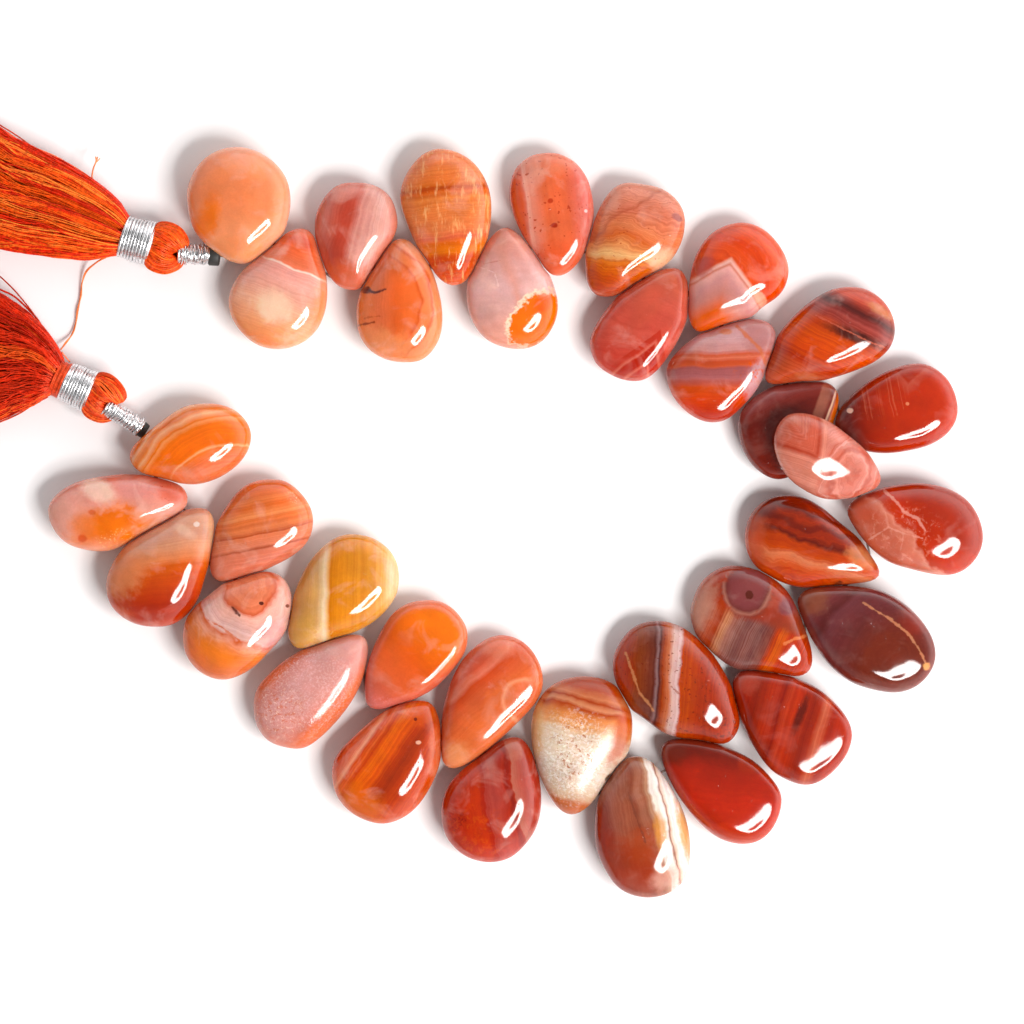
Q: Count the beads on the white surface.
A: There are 35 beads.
